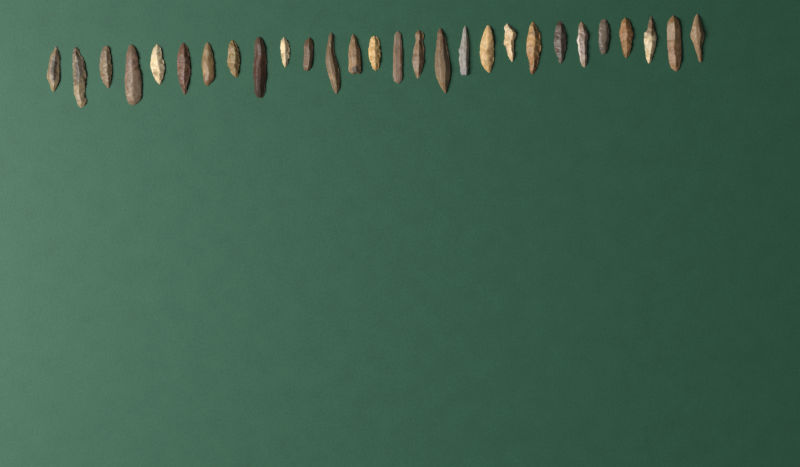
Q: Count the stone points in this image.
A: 28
